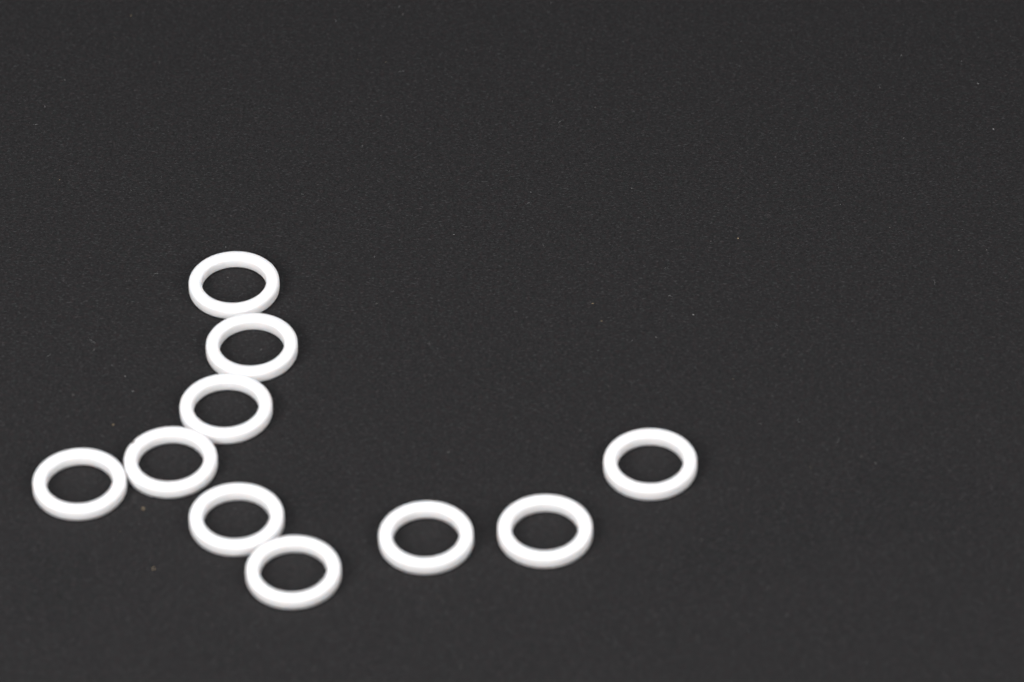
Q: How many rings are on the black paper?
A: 10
